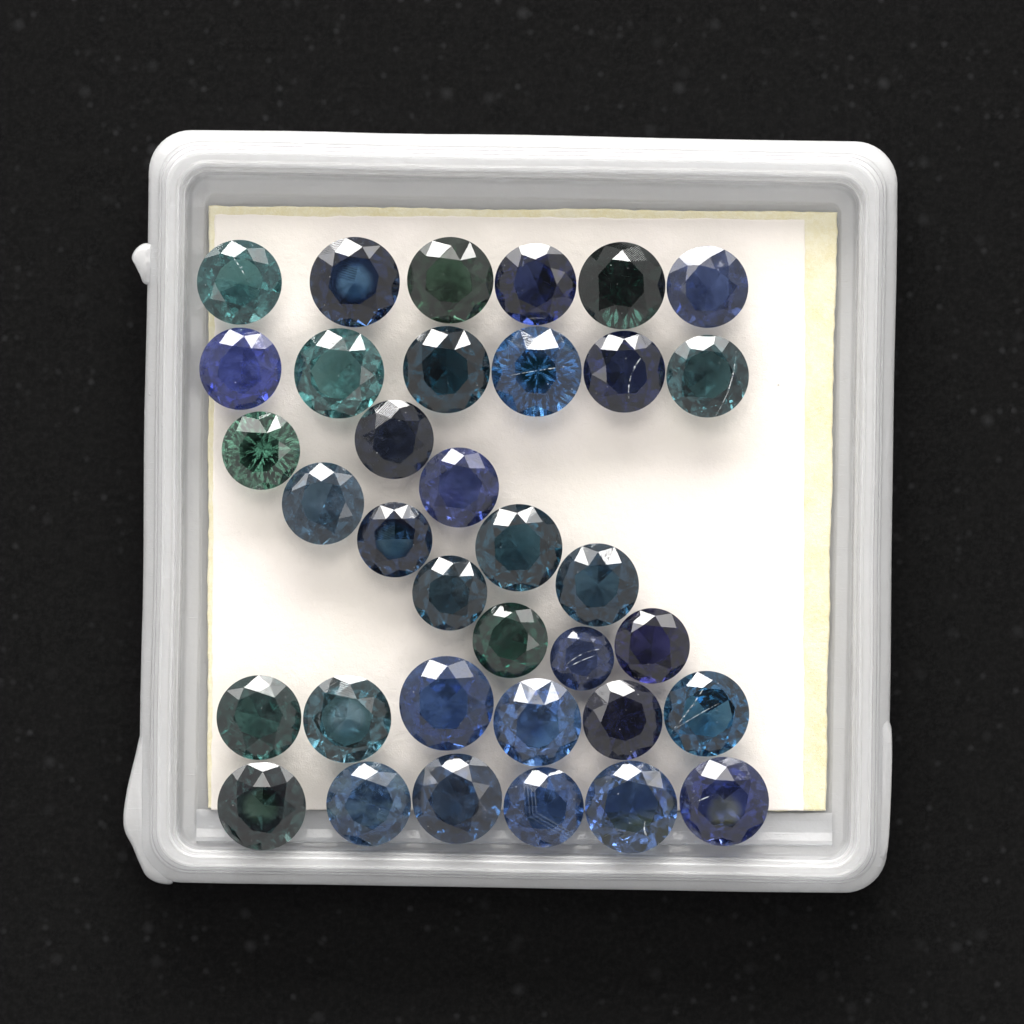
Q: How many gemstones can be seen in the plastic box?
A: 35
